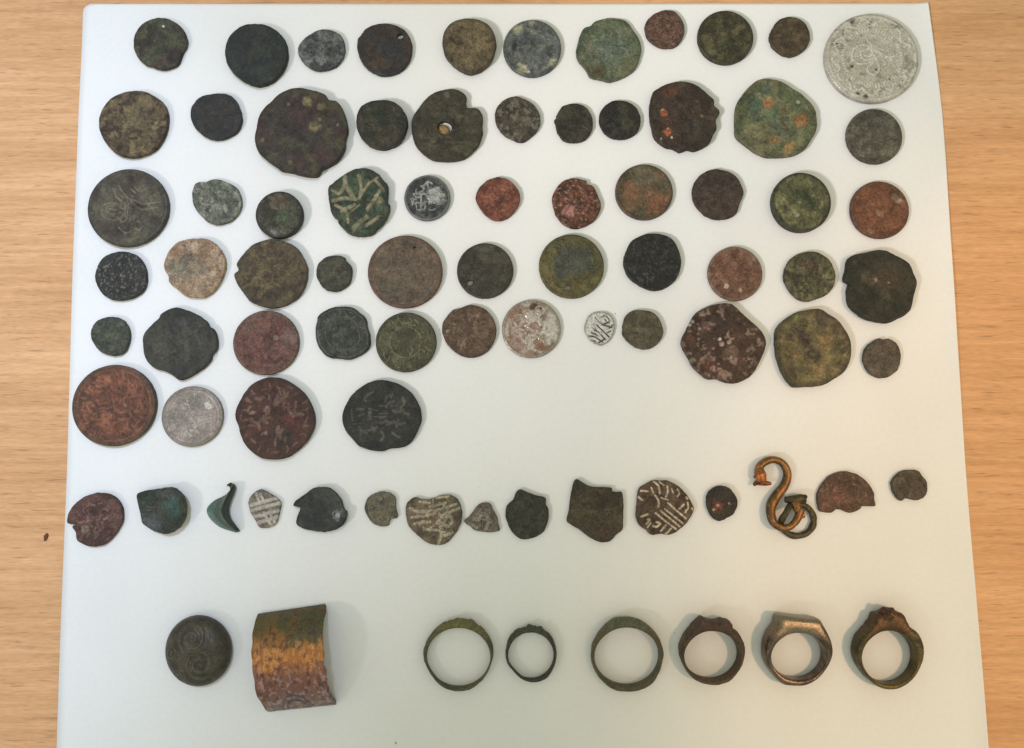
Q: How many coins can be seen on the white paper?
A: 73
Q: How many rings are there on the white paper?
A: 6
